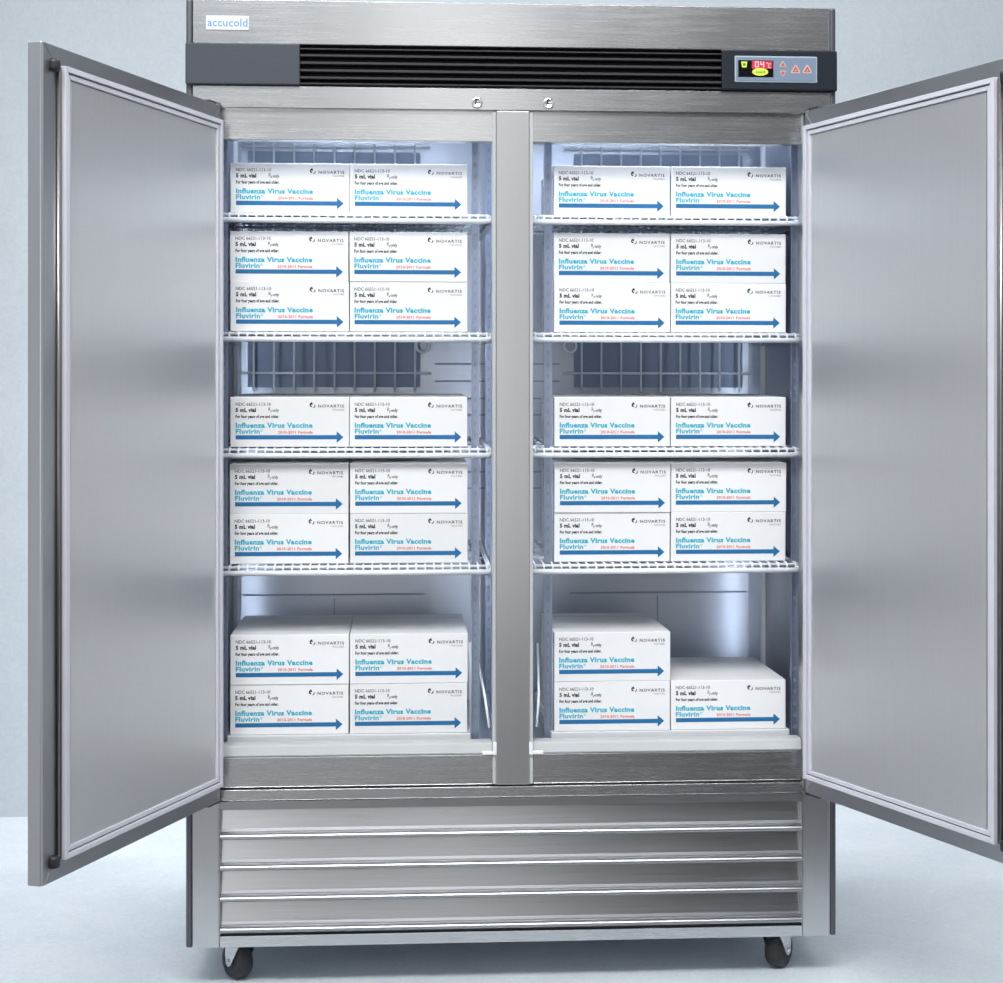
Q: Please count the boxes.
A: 31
